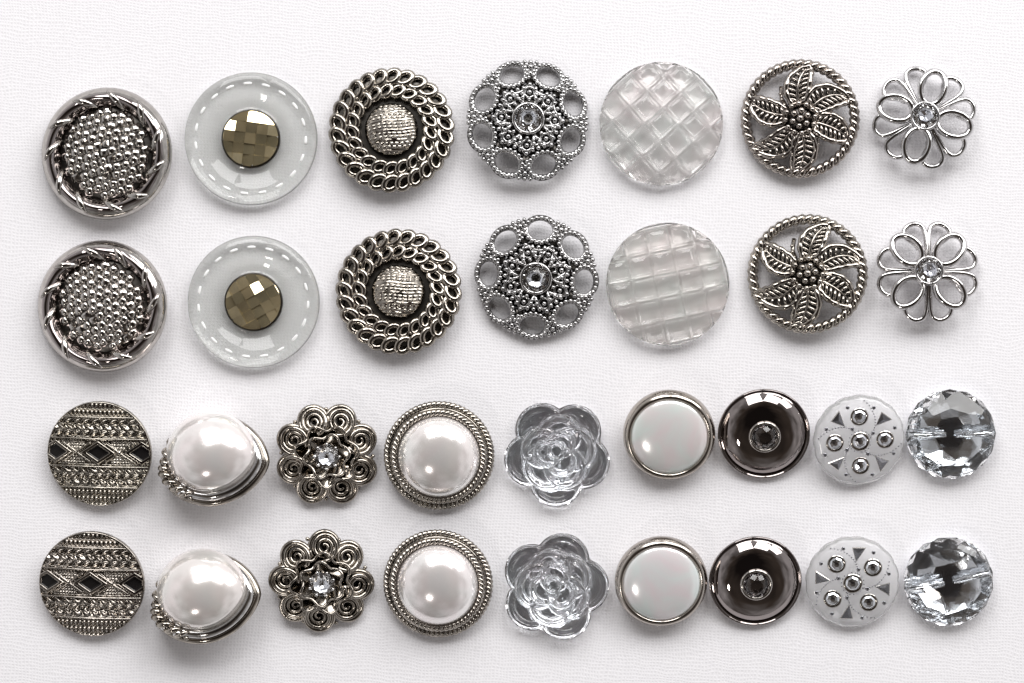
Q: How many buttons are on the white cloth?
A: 32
